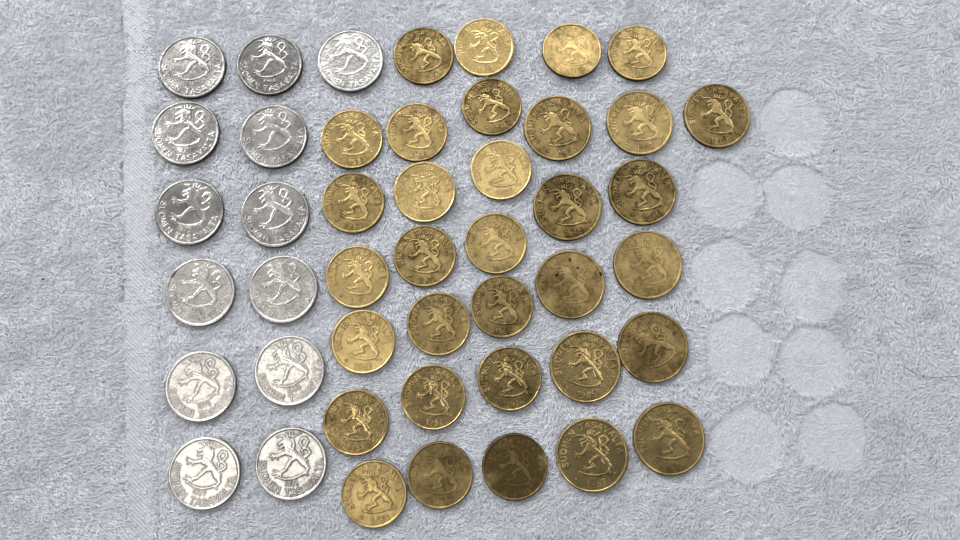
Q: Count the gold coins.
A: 33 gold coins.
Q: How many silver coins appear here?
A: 13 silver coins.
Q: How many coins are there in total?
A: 46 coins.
